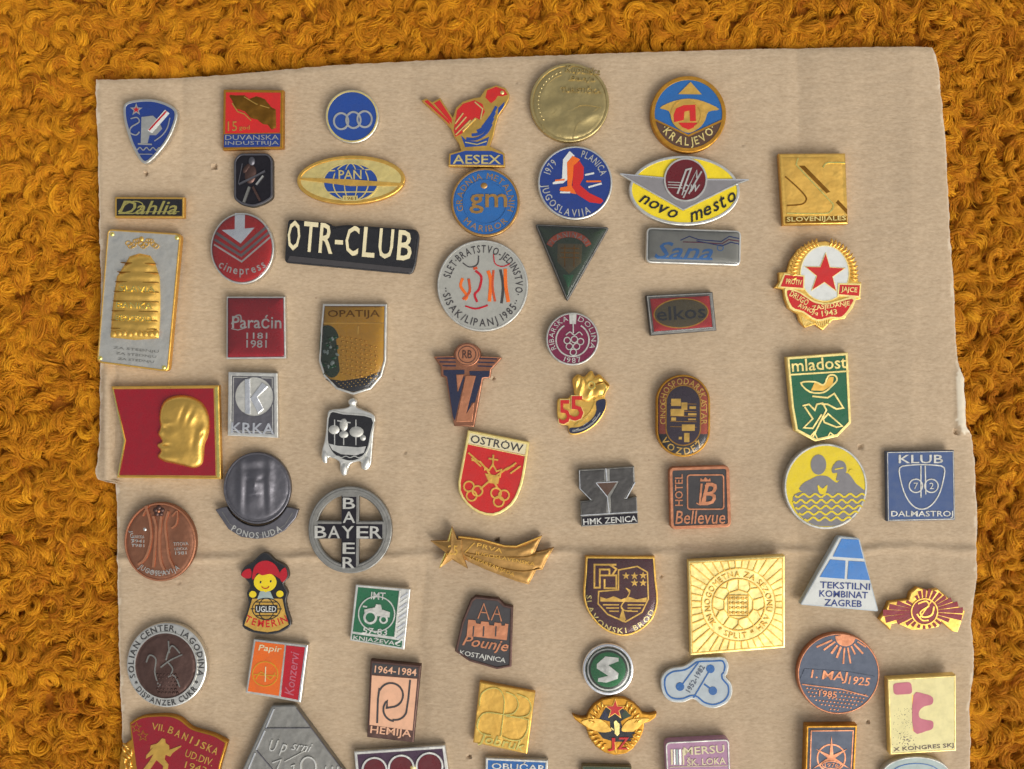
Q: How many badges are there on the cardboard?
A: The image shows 64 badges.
